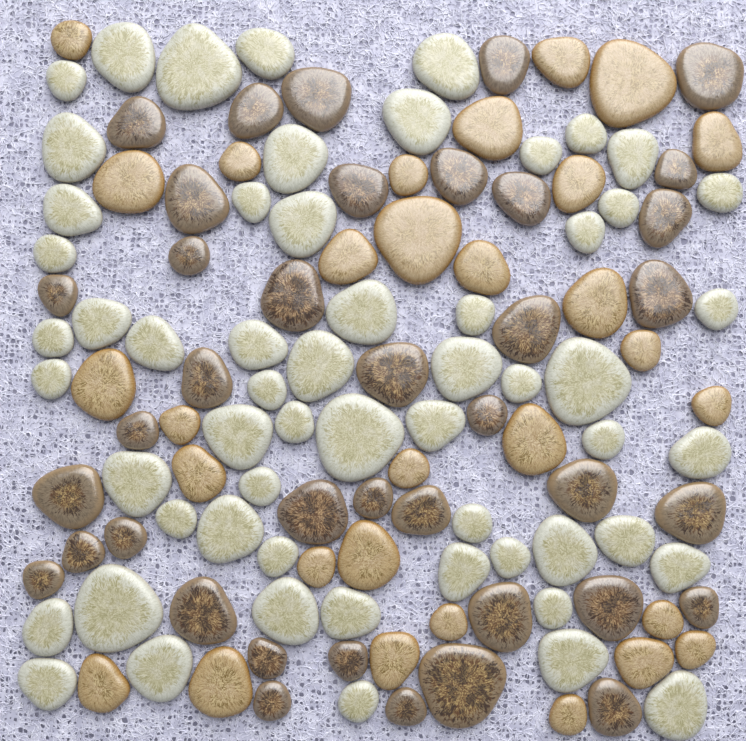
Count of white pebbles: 58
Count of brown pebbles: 39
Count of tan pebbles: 30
